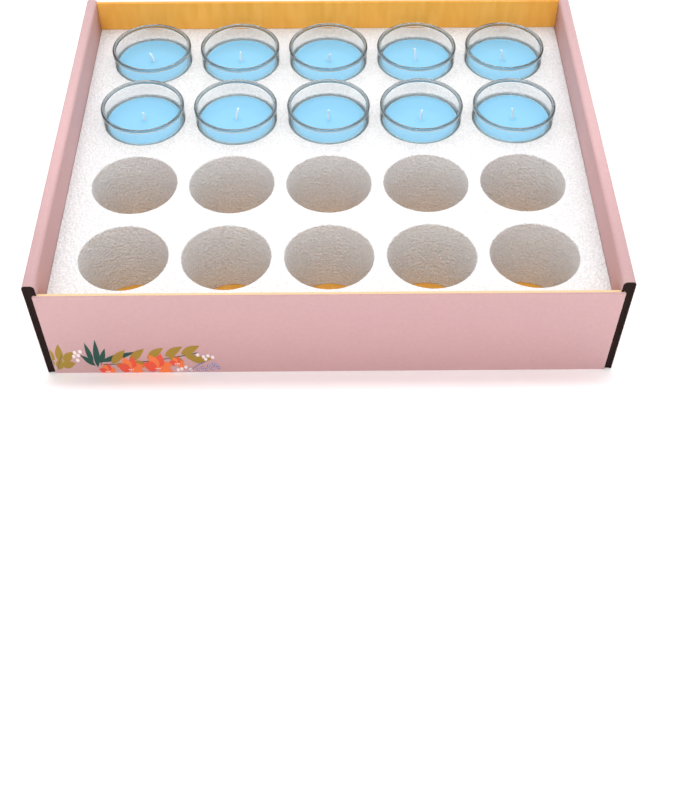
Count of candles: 10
